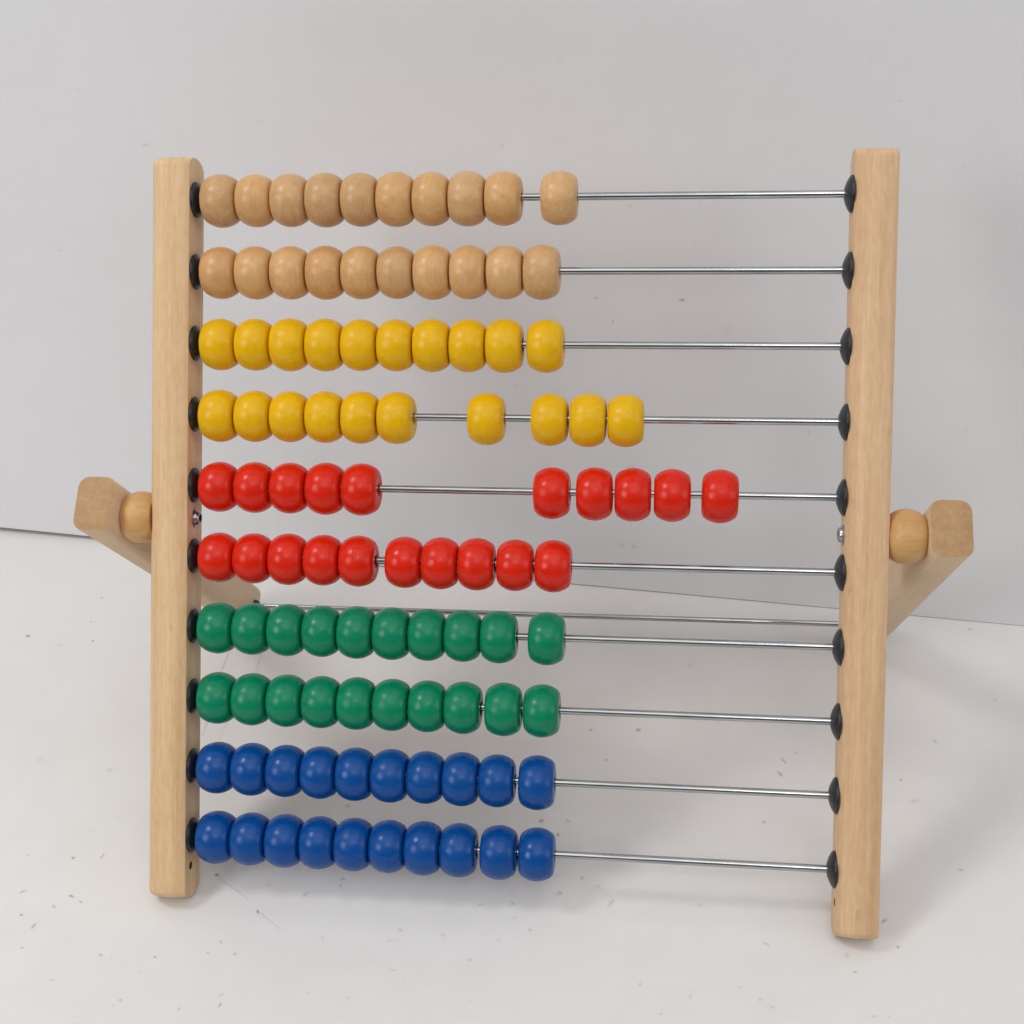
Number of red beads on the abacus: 20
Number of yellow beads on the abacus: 20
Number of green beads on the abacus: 20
